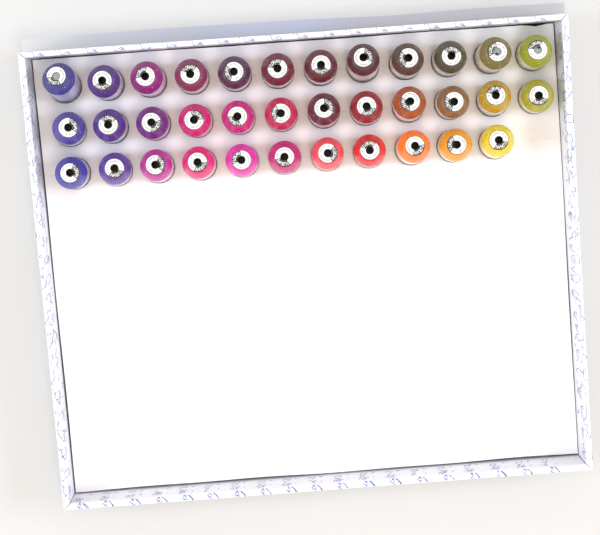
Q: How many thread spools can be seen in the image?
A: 35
